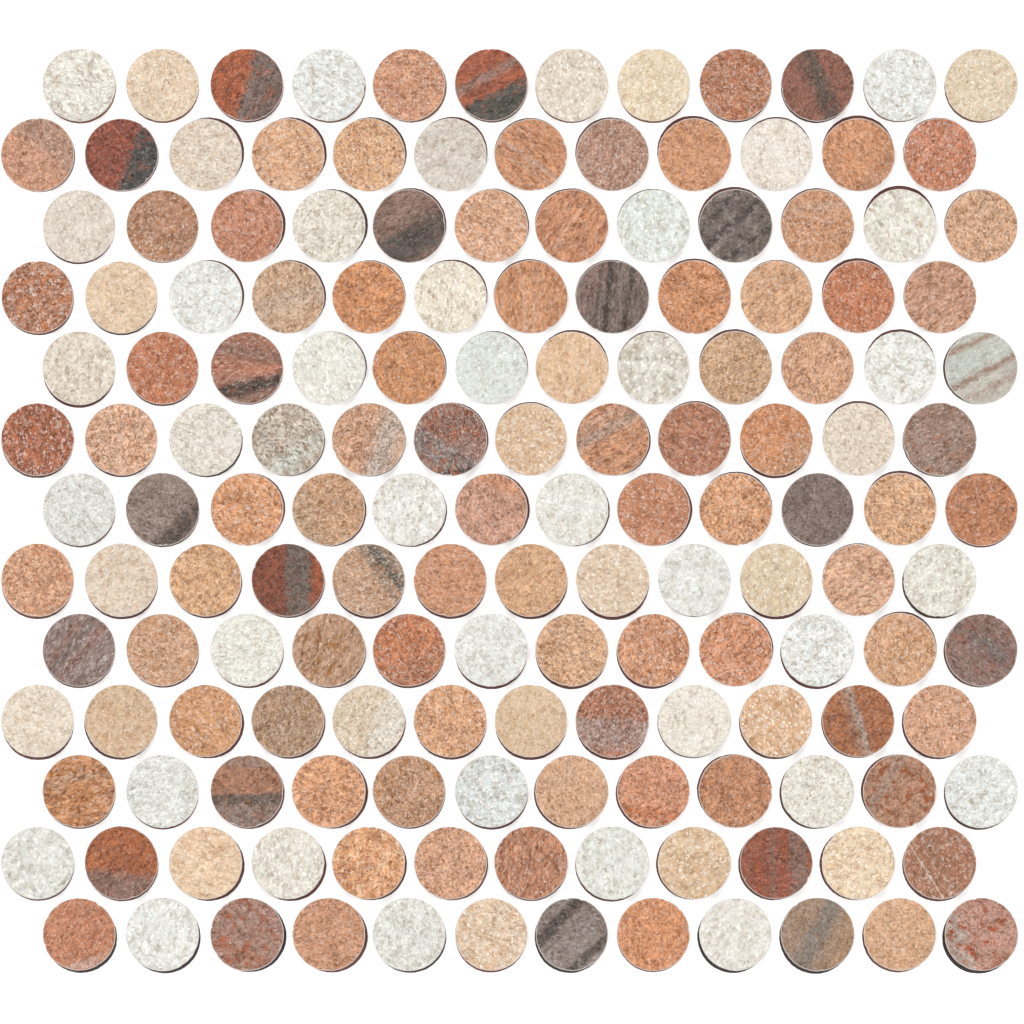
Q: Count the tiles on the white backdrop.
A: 156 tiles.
